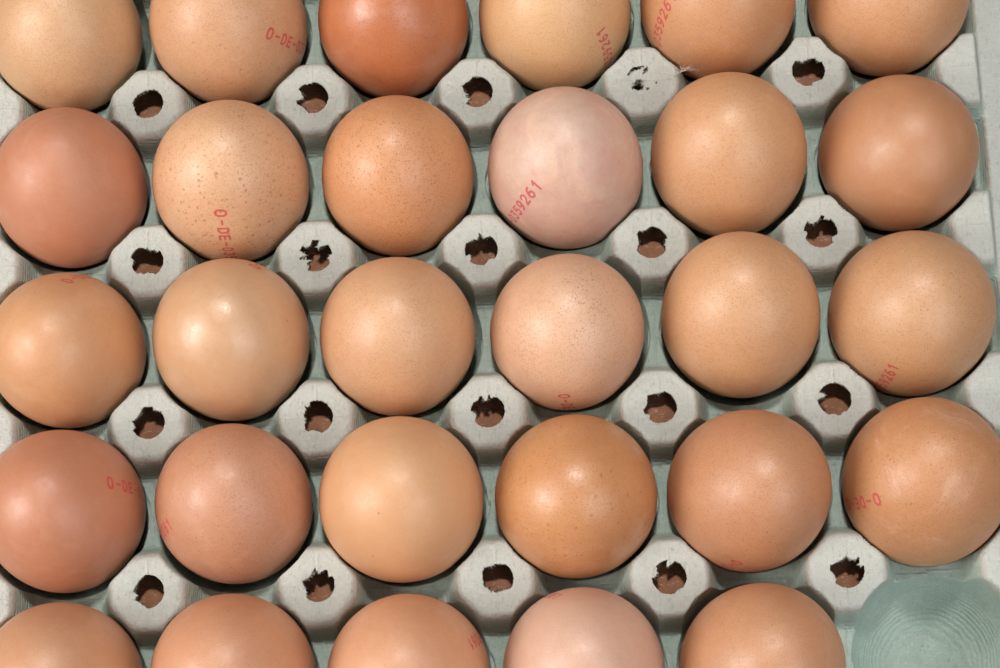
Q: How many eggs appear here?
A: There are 29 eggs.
